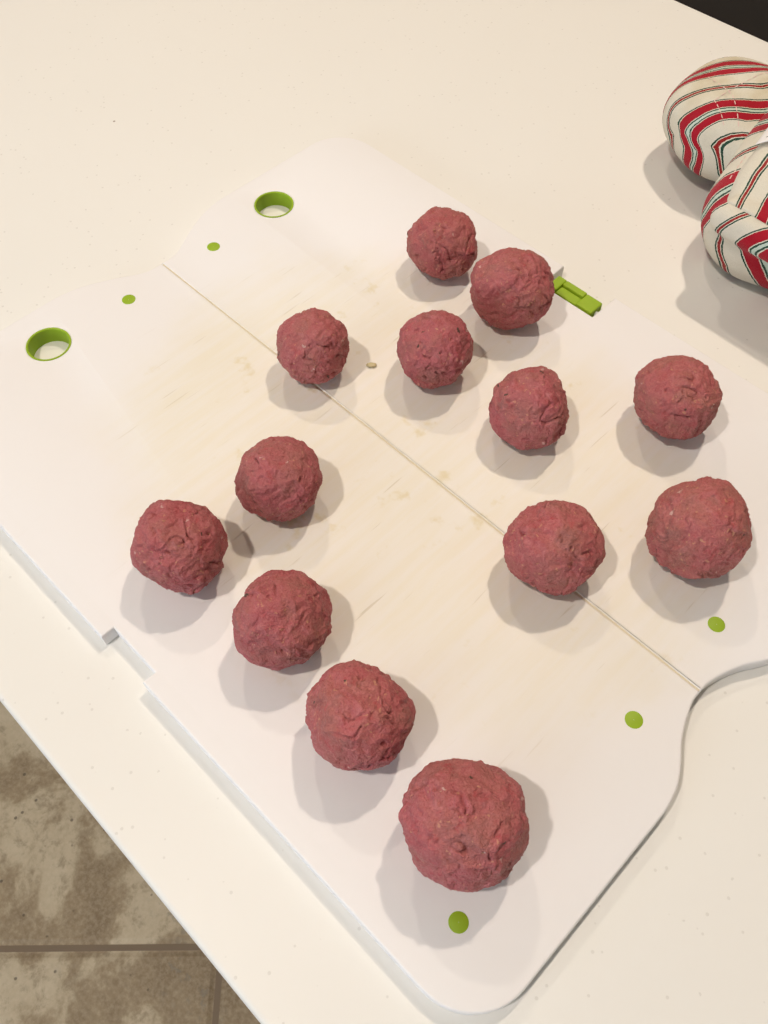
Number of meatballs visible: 13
